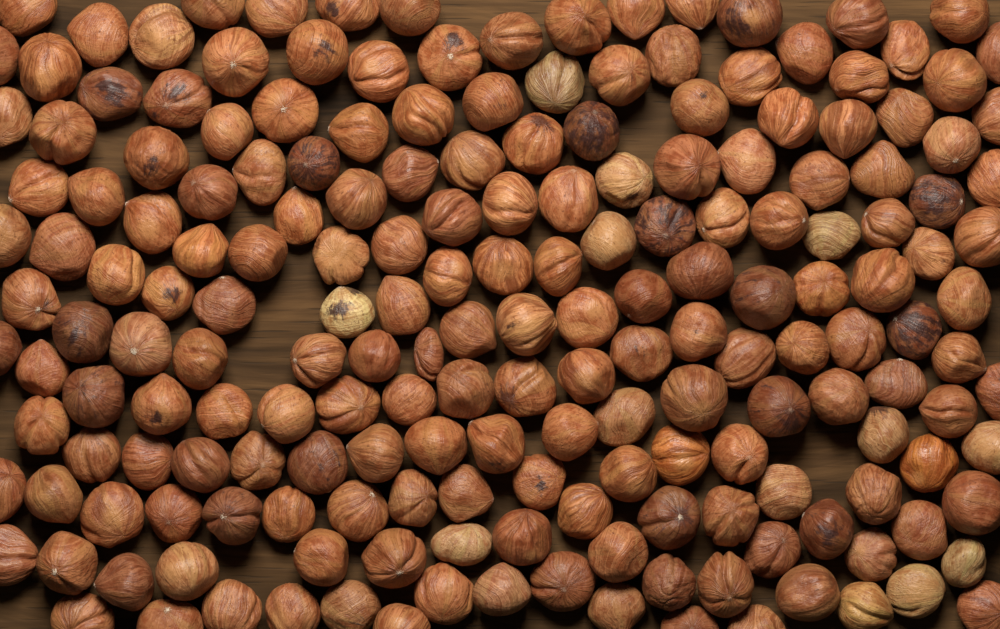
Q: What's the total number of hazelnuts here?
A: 194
